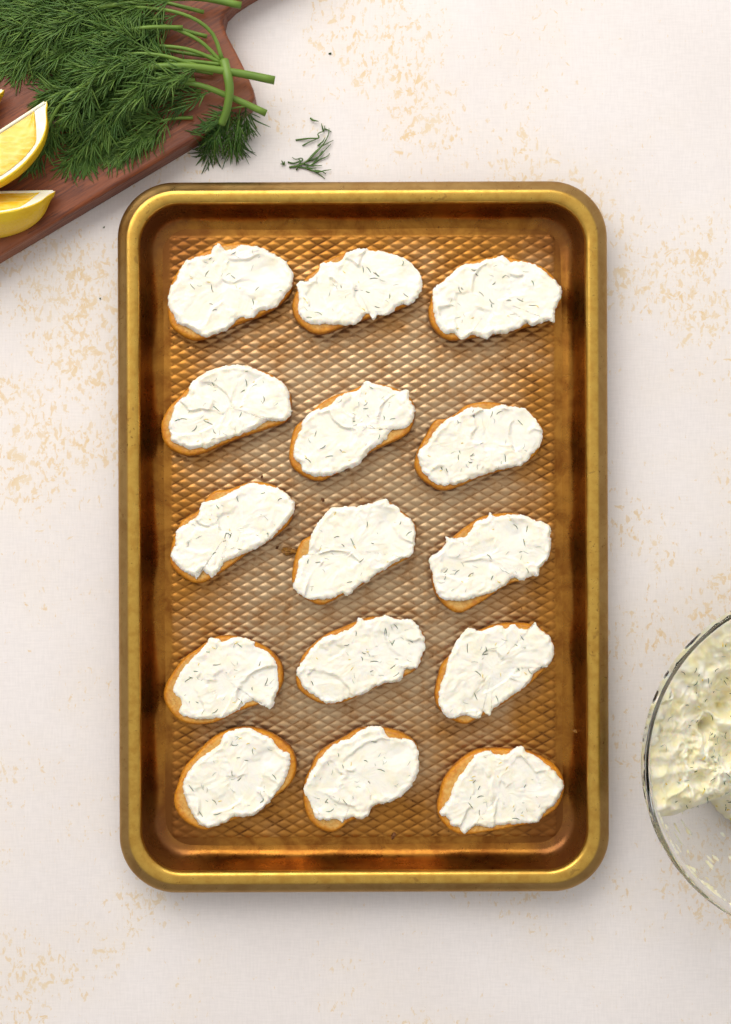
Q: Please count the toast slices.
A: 15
